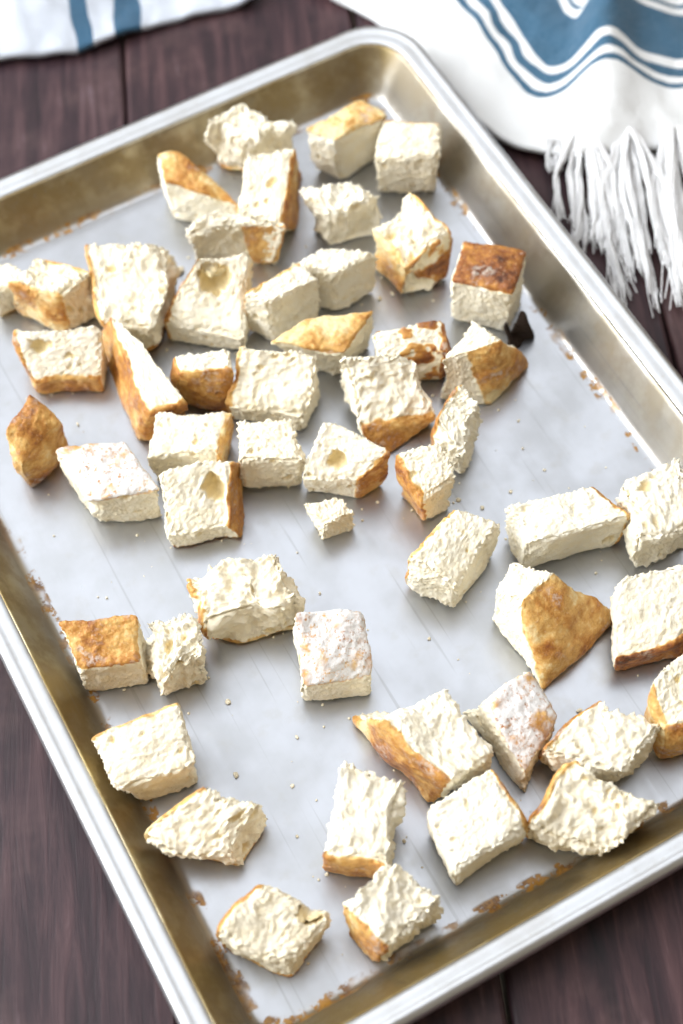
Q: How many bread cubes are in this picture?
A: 52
